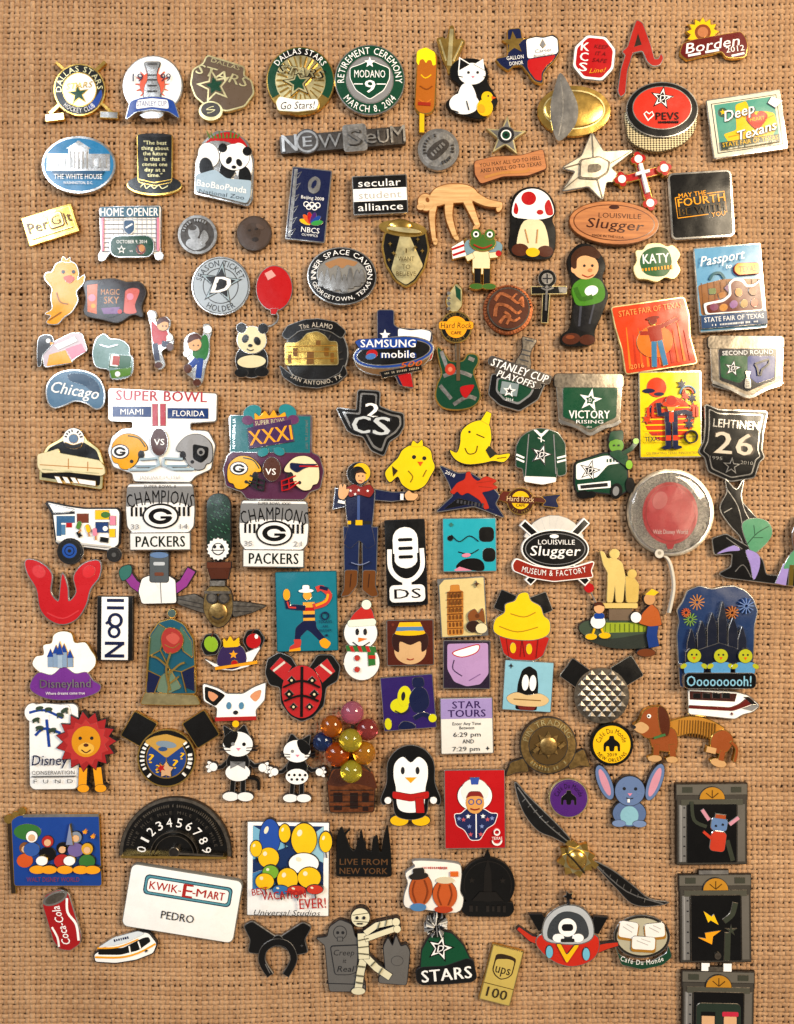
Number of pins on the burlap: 131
